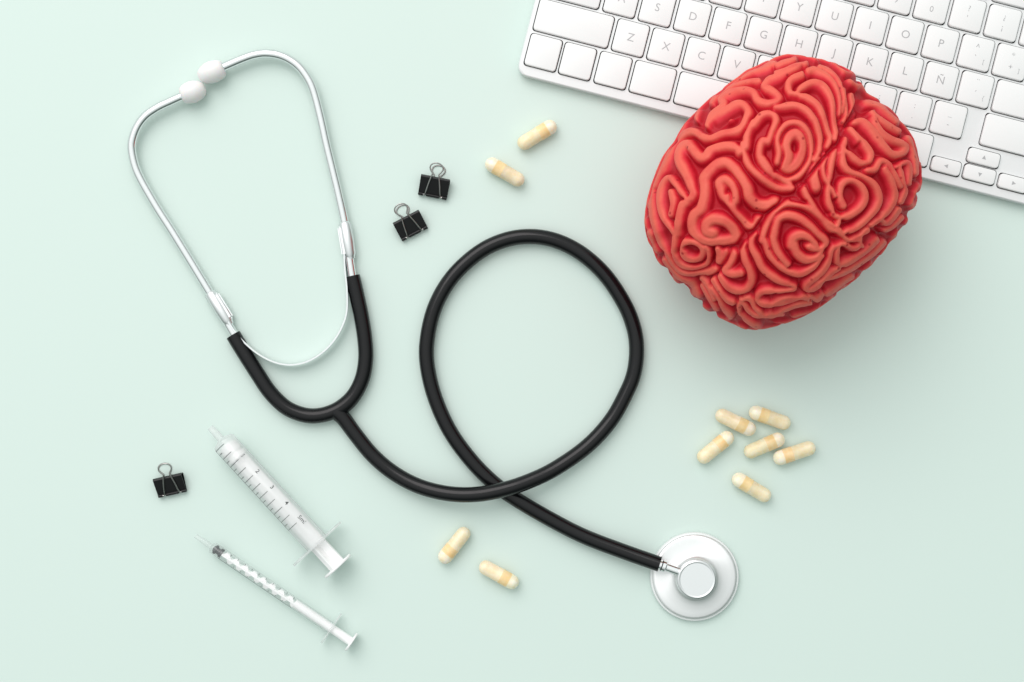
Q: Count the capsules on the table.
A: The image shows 10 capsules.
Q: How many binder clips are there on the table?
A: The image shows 3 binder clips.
